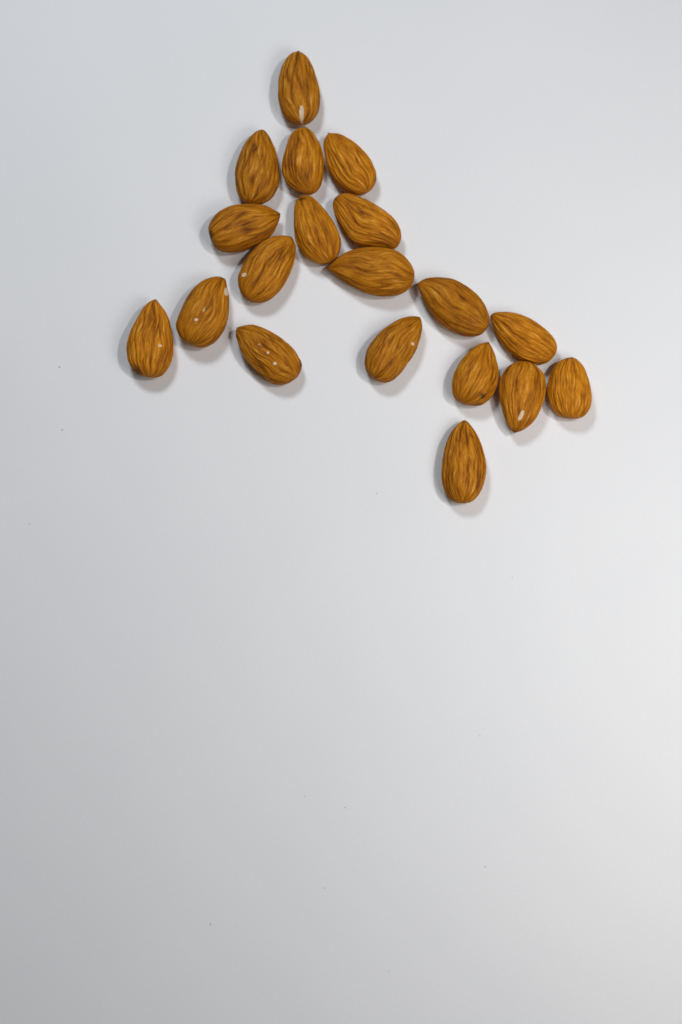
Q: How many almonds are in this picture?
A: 19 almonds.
